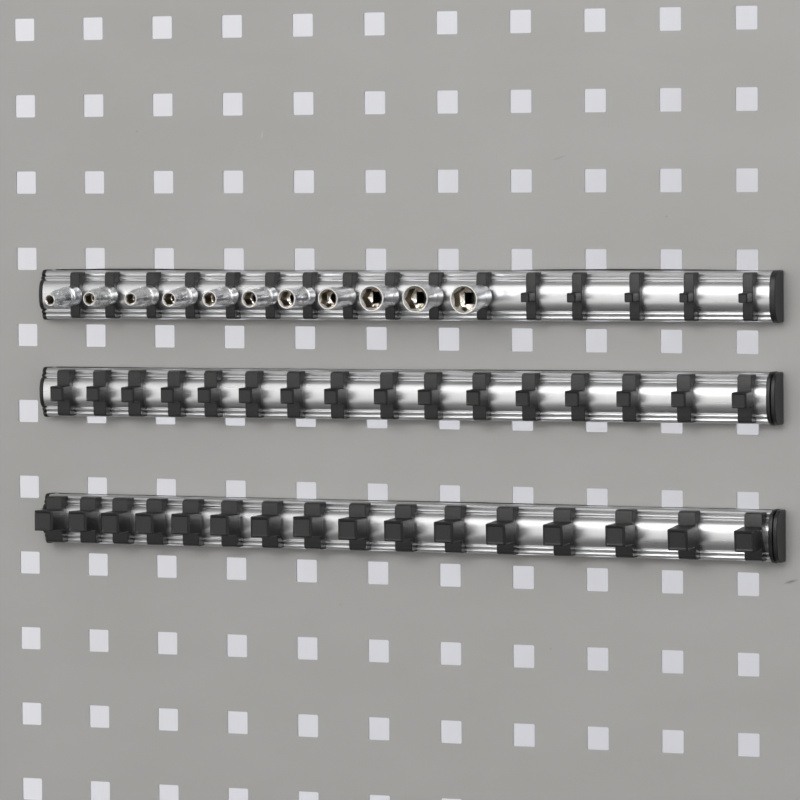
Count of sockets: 11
